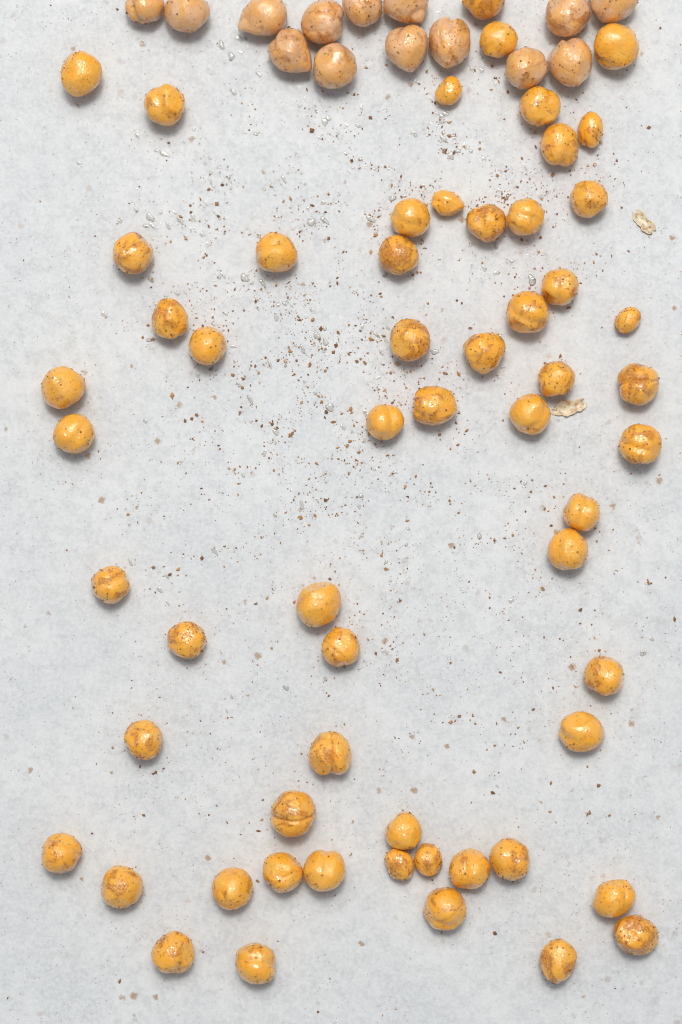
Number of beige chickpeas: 14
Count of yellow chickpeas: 59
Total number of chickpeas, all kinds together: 73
